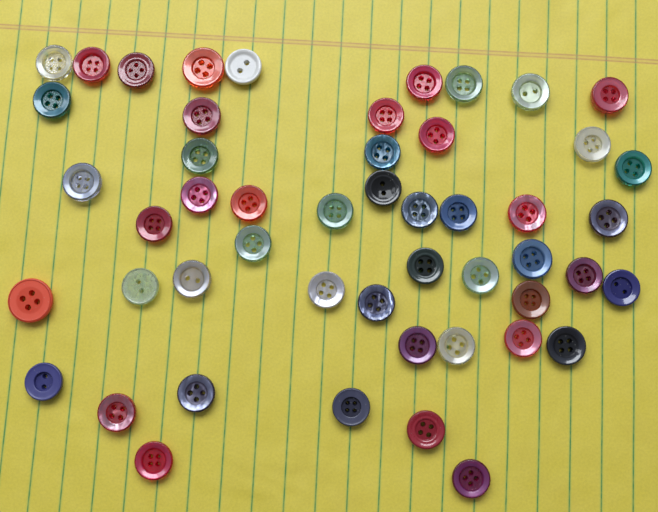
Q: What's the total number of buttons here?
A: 50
